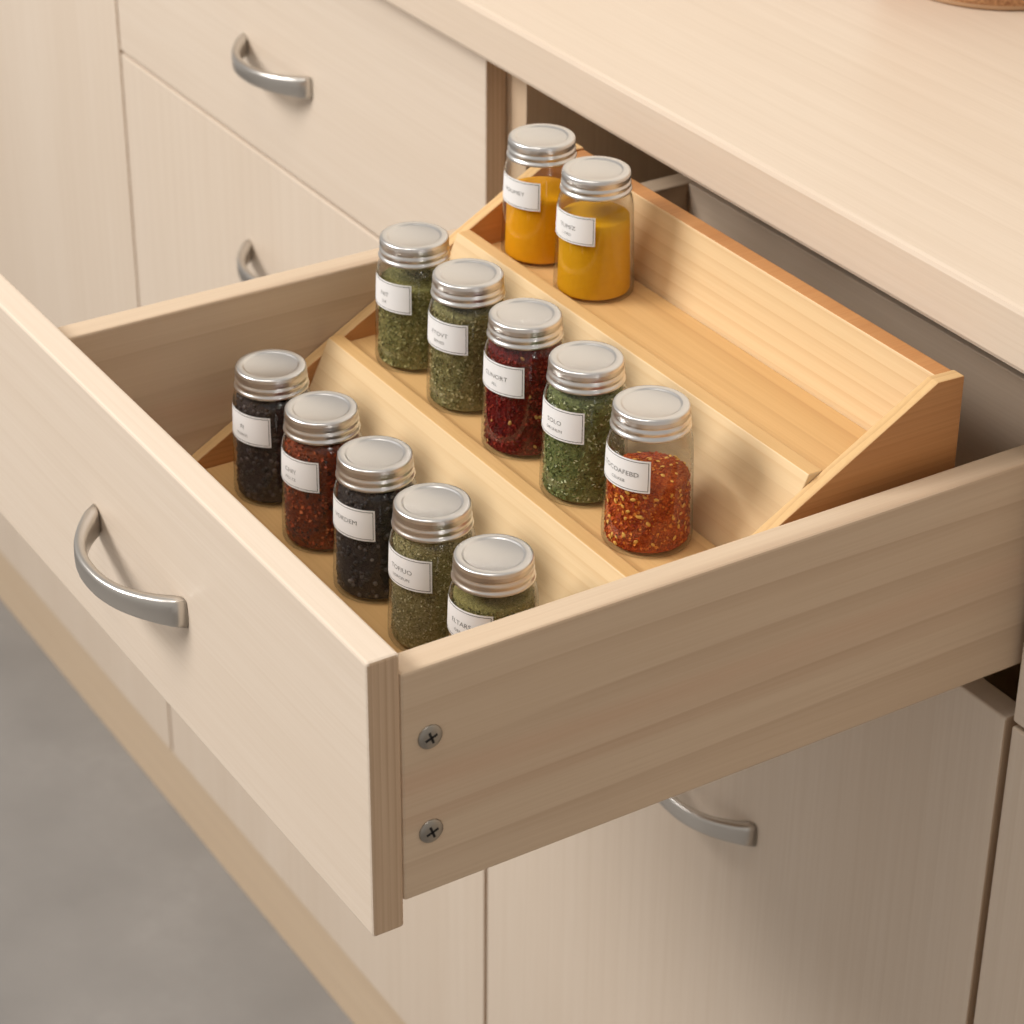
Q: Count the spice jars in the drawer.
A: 12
